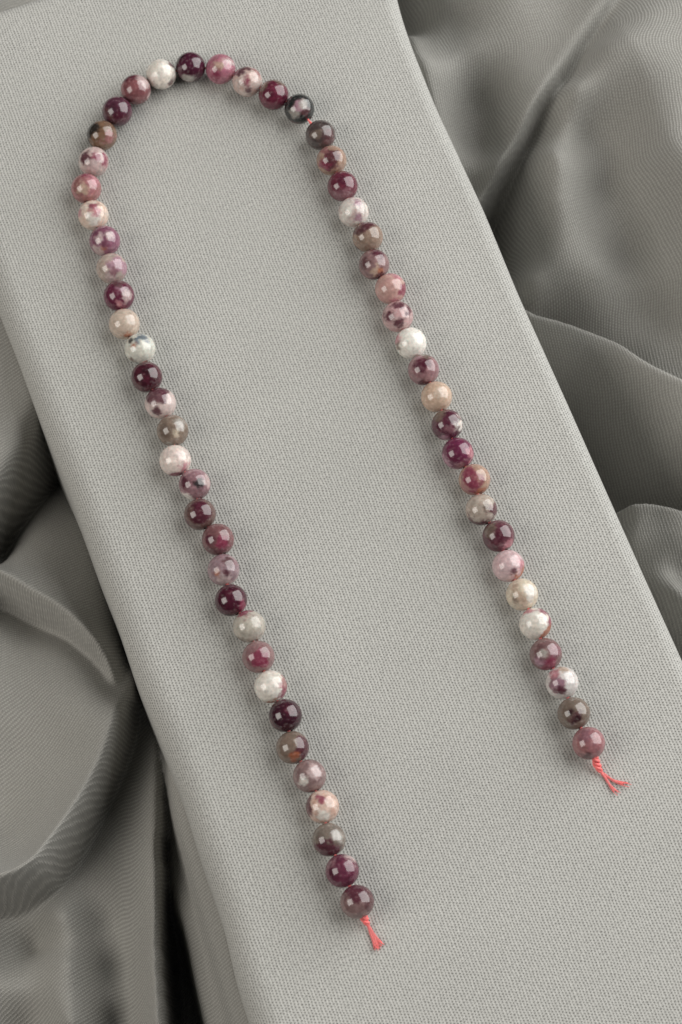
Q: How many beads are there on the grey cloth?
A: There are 59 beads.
